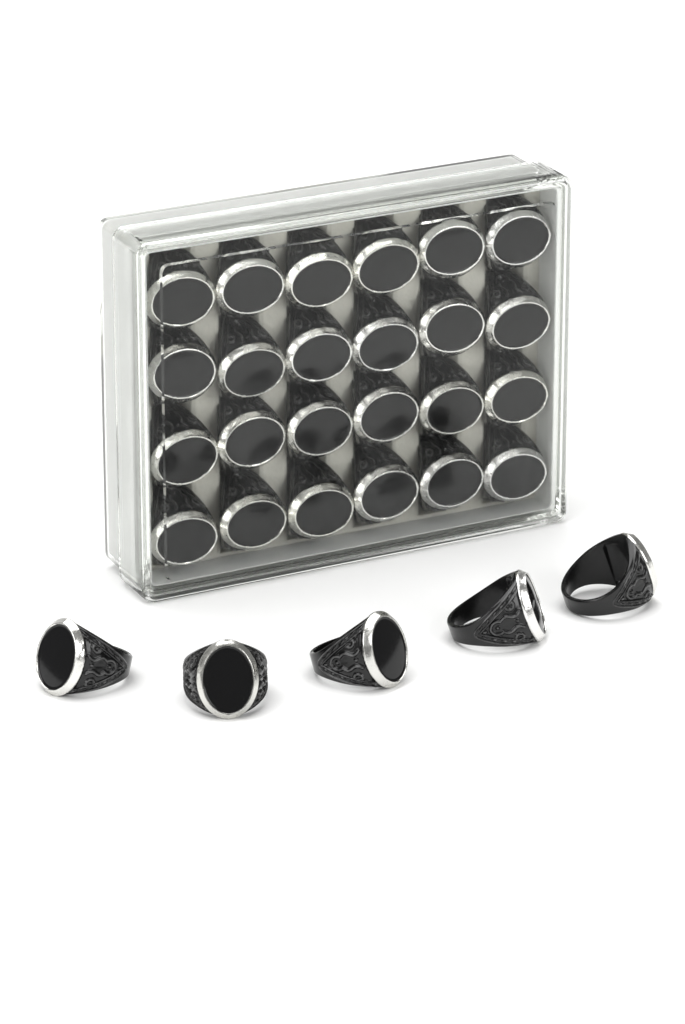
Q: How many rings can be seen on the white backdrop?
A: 29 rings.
